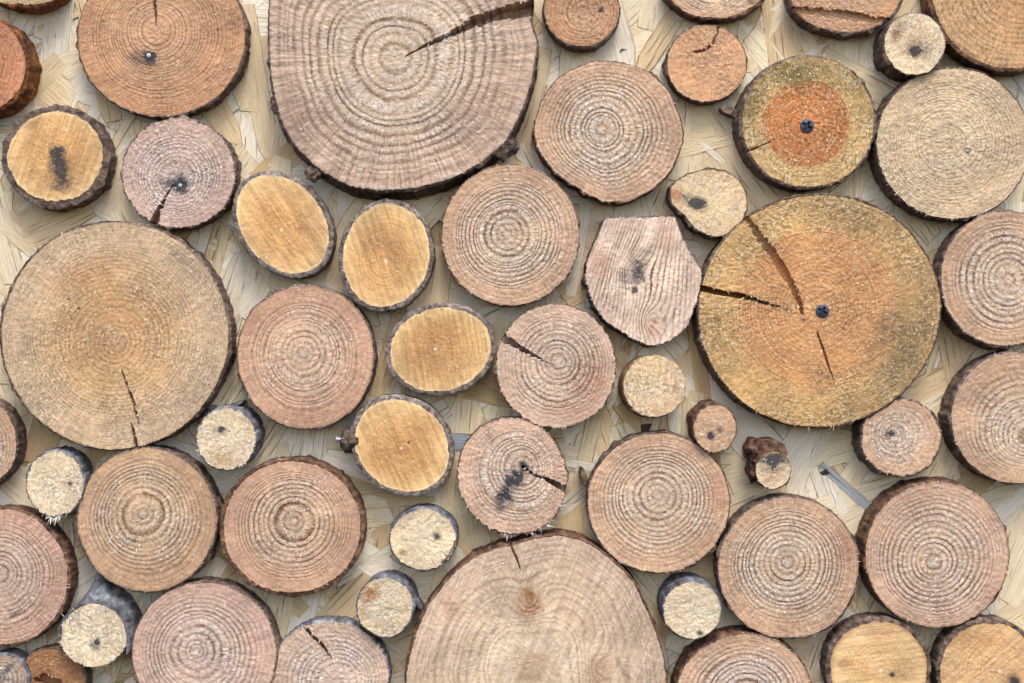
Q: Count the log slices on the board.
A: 54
